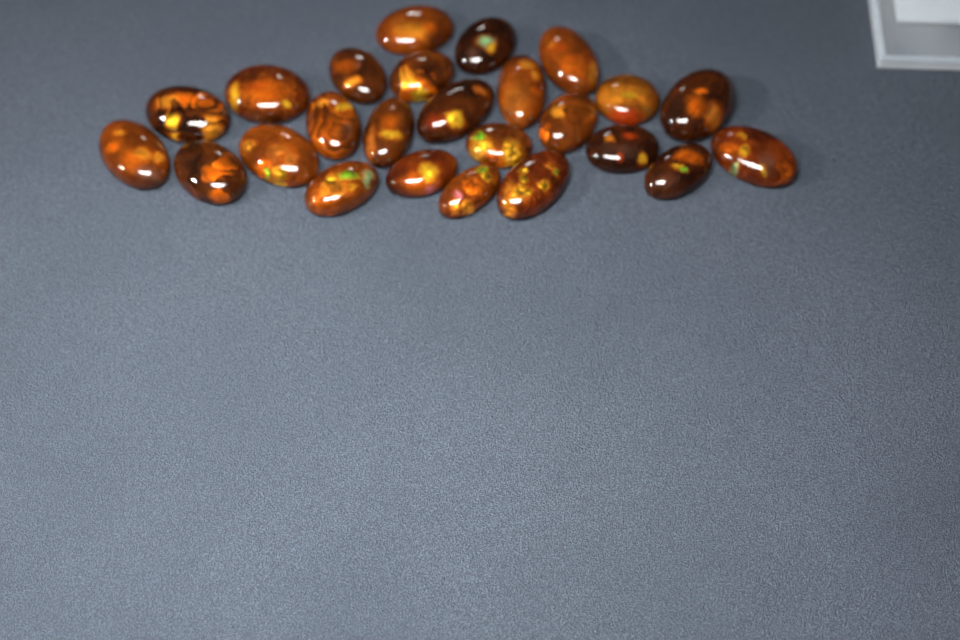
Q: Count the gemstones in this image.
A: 25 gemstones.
